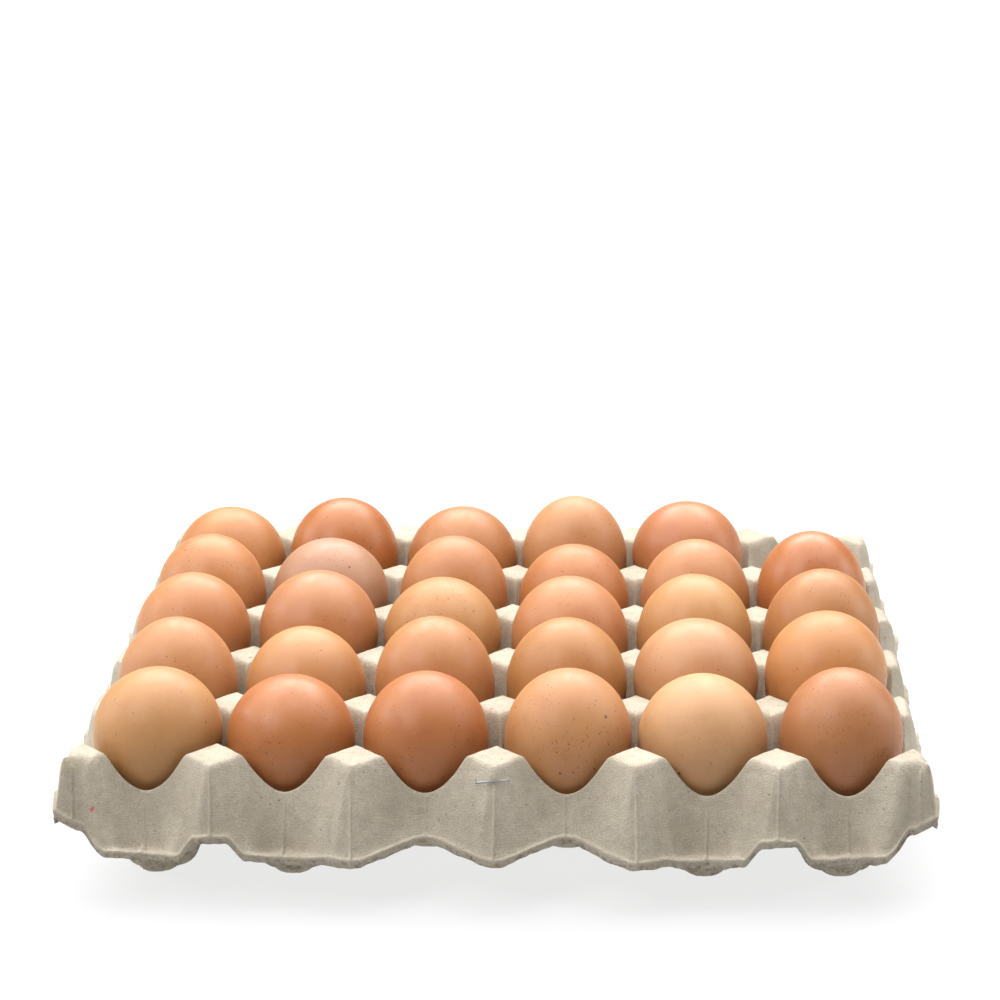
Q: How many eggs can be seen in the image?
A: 29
